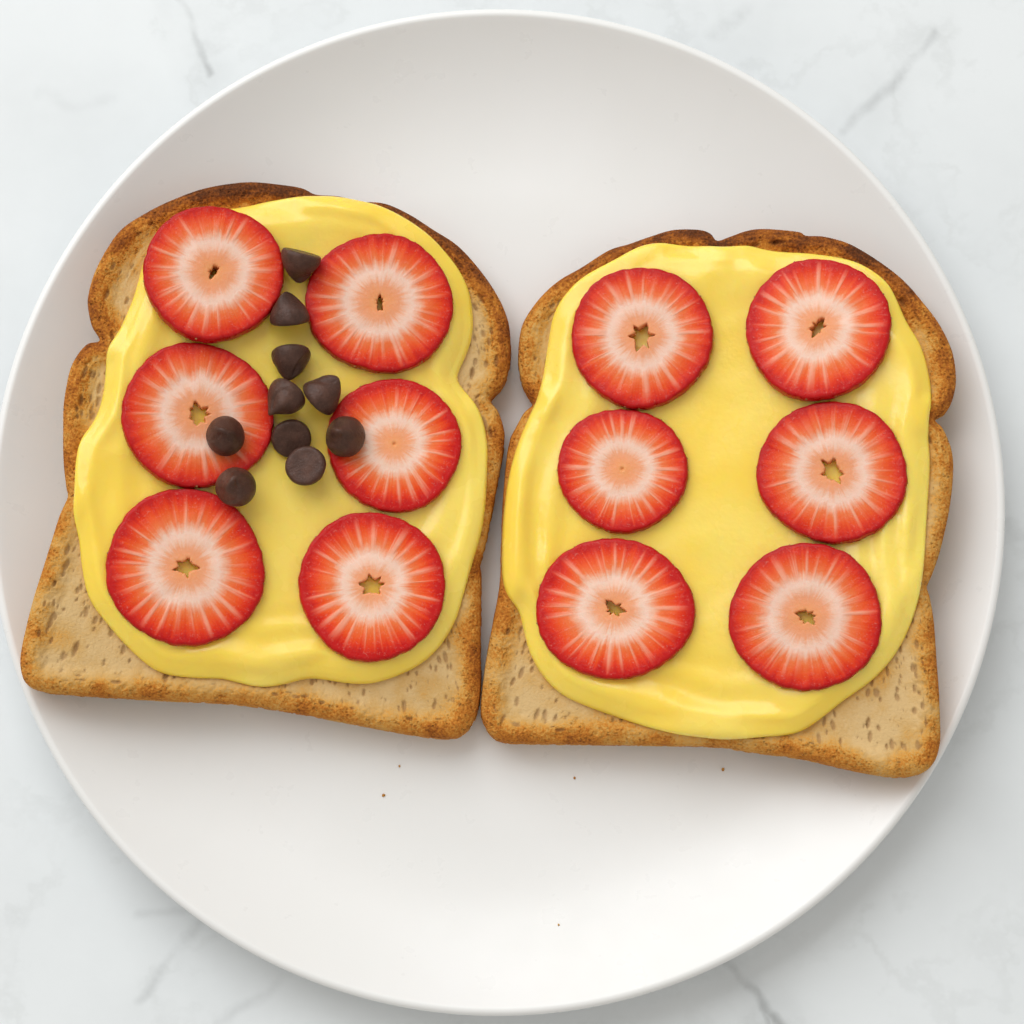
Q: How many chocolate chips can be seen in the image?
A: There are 10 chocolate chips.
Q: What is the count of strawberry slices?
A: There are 12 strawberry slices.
